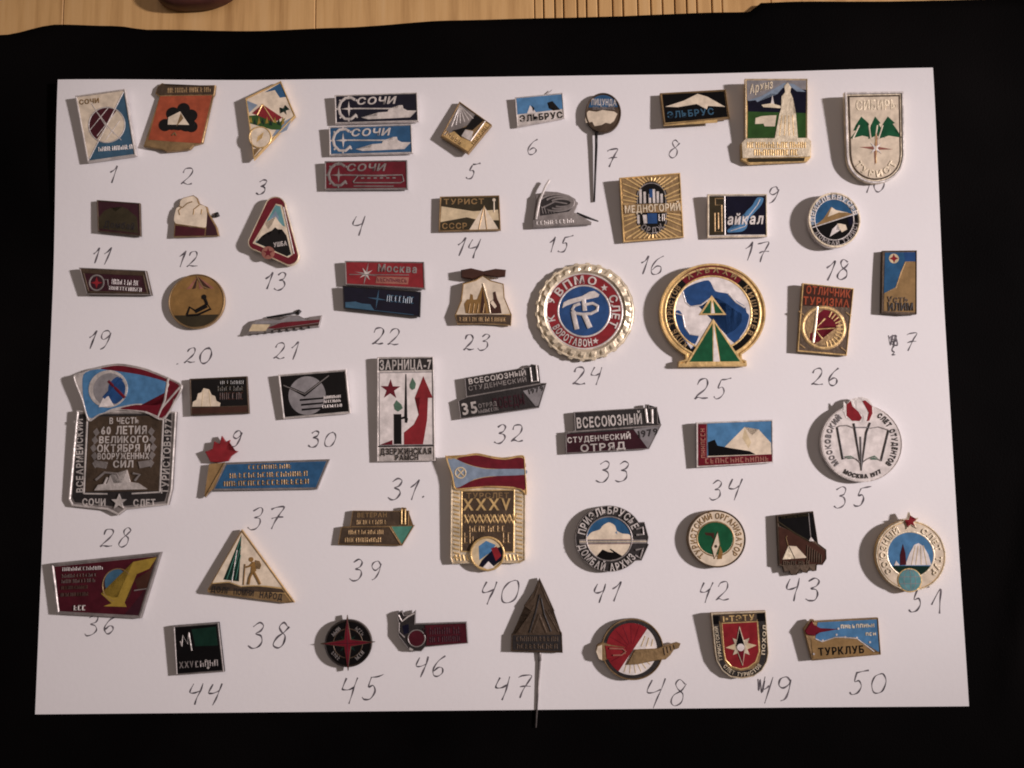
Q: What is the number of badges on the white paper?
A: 54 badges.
